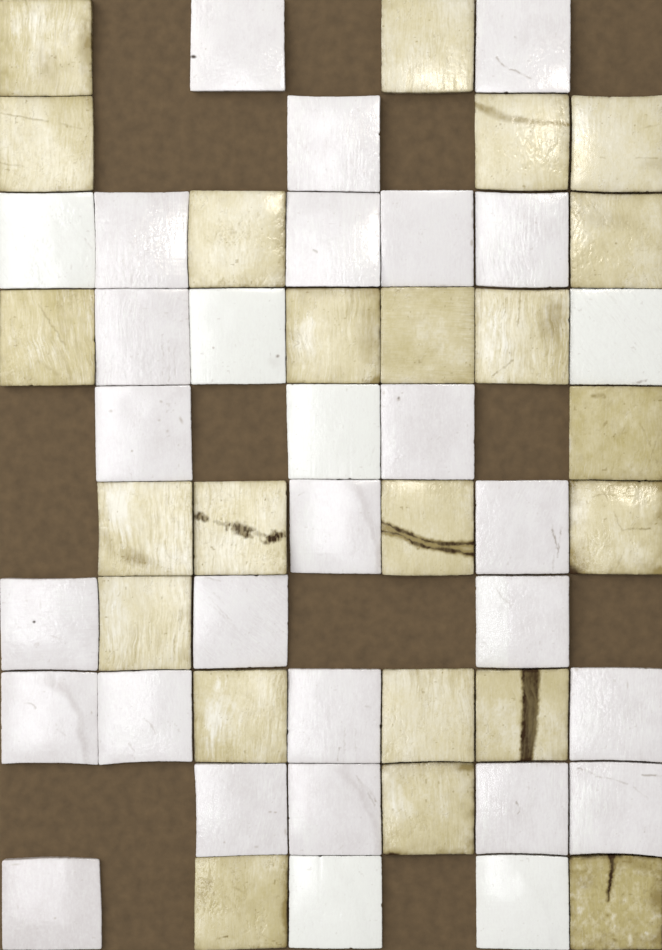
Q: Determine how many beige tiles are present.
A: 23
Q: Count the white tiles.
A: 30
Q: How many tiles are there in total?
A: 53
